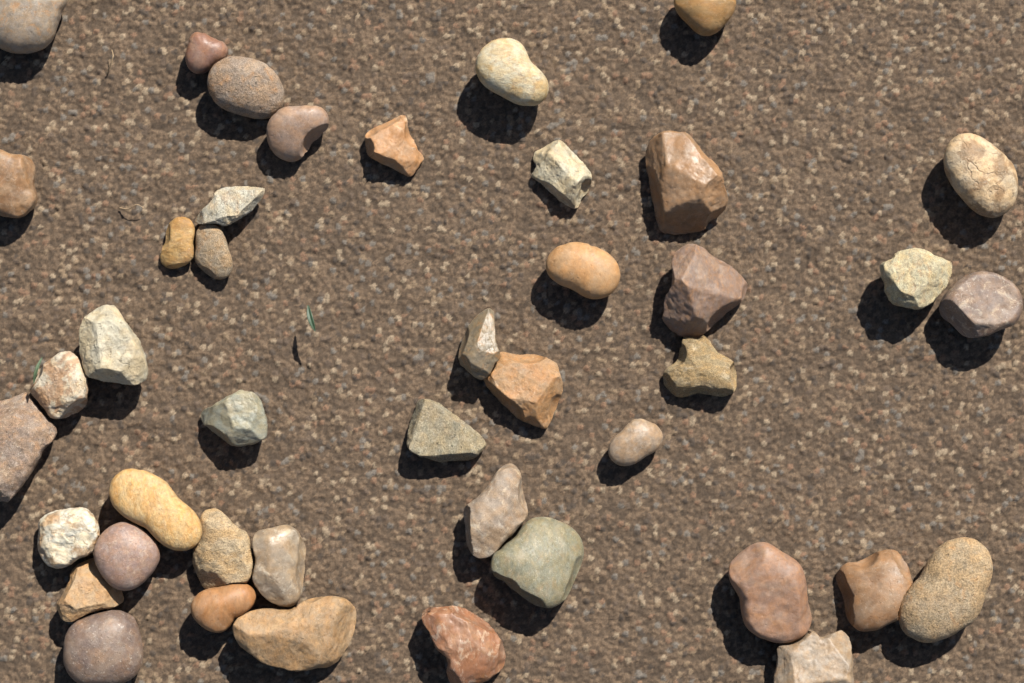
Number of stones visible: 43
